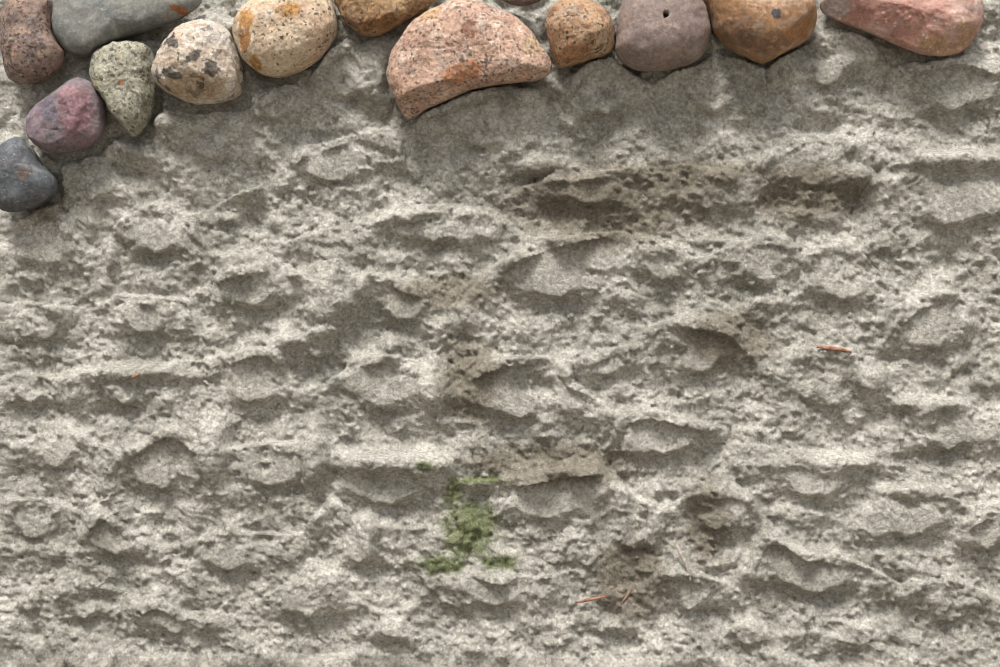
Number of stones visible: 14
